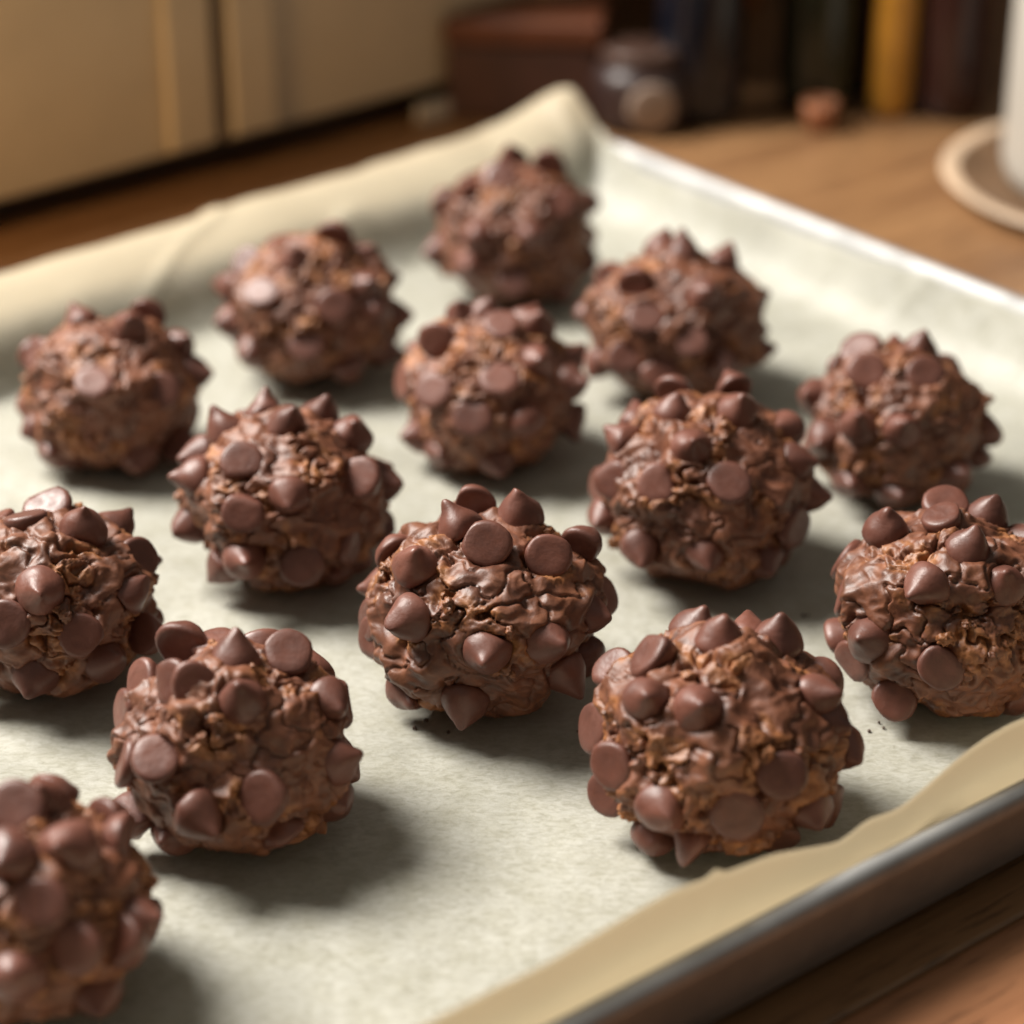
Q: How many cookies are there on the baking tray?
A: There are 14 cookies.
